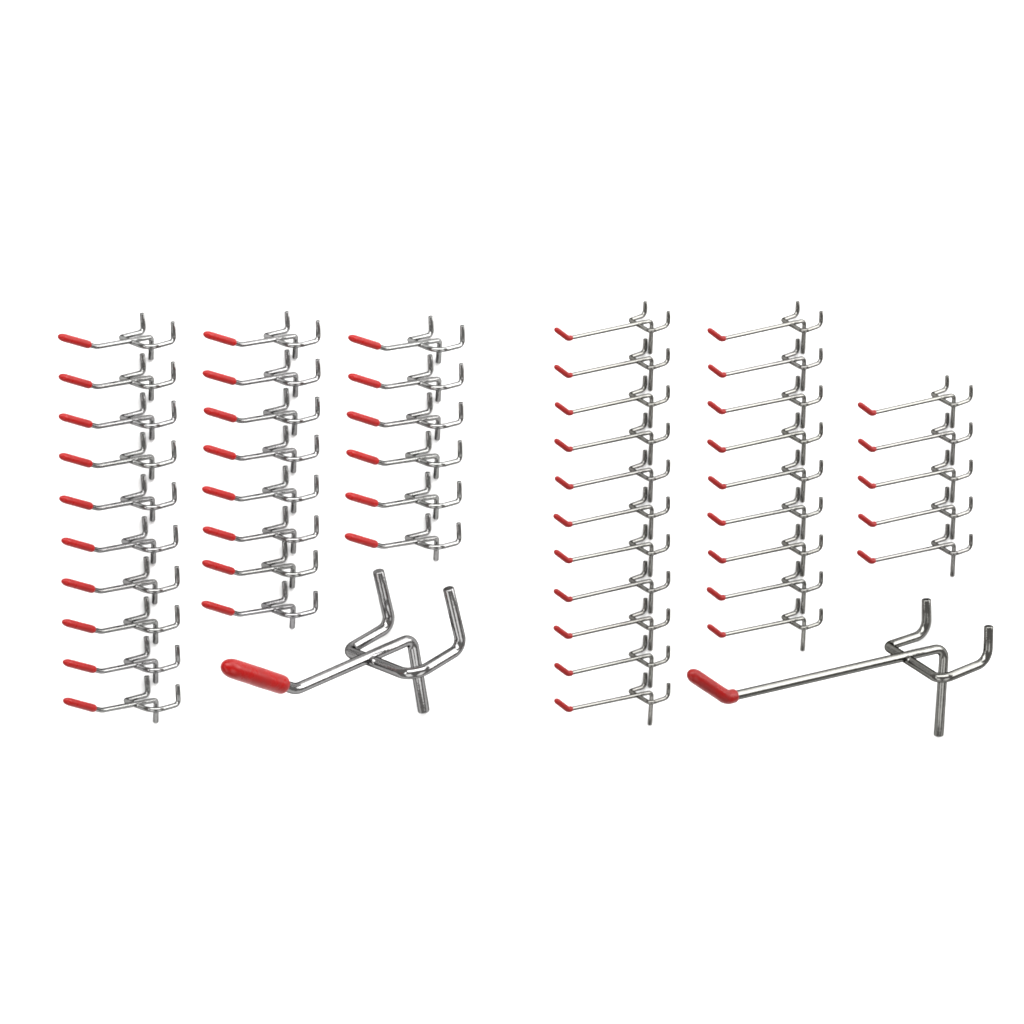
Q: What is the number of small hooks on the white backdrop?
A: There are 49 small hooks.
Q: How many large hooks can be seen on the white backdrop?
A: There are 2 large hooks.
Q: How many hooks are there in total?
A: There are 51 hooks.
